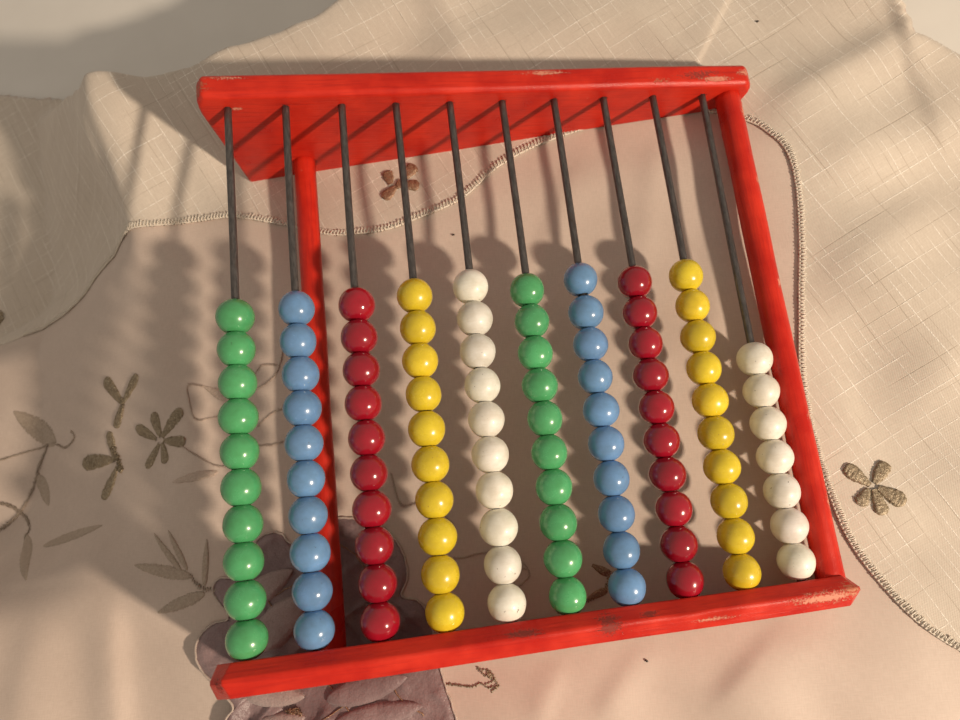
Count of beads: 97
